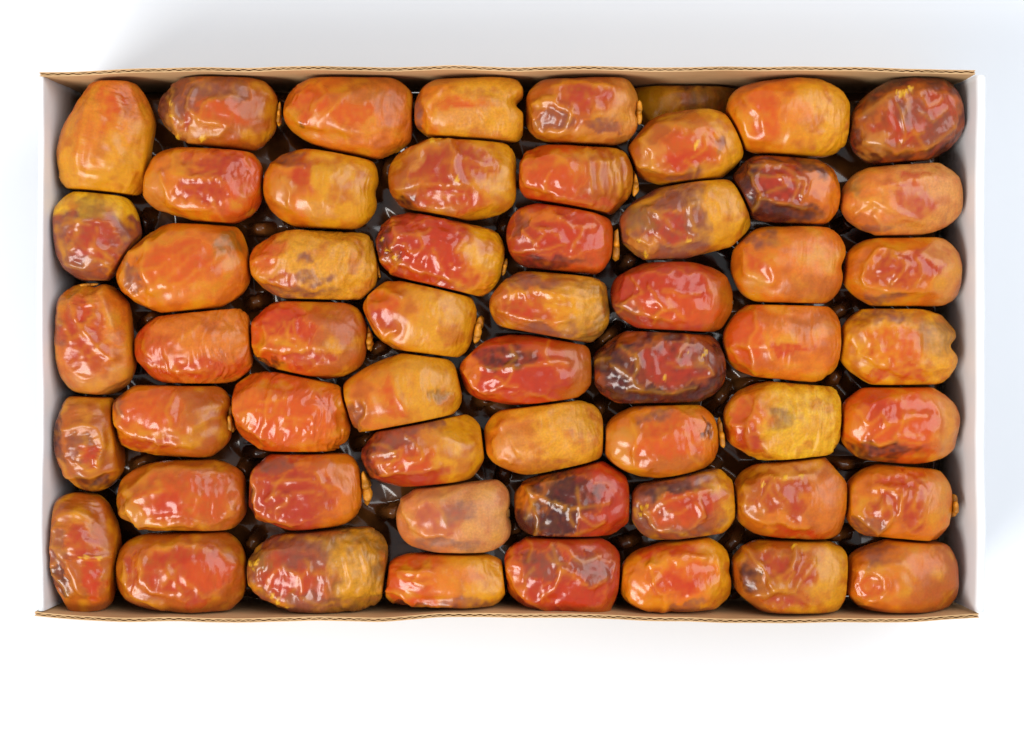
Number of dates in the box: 57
